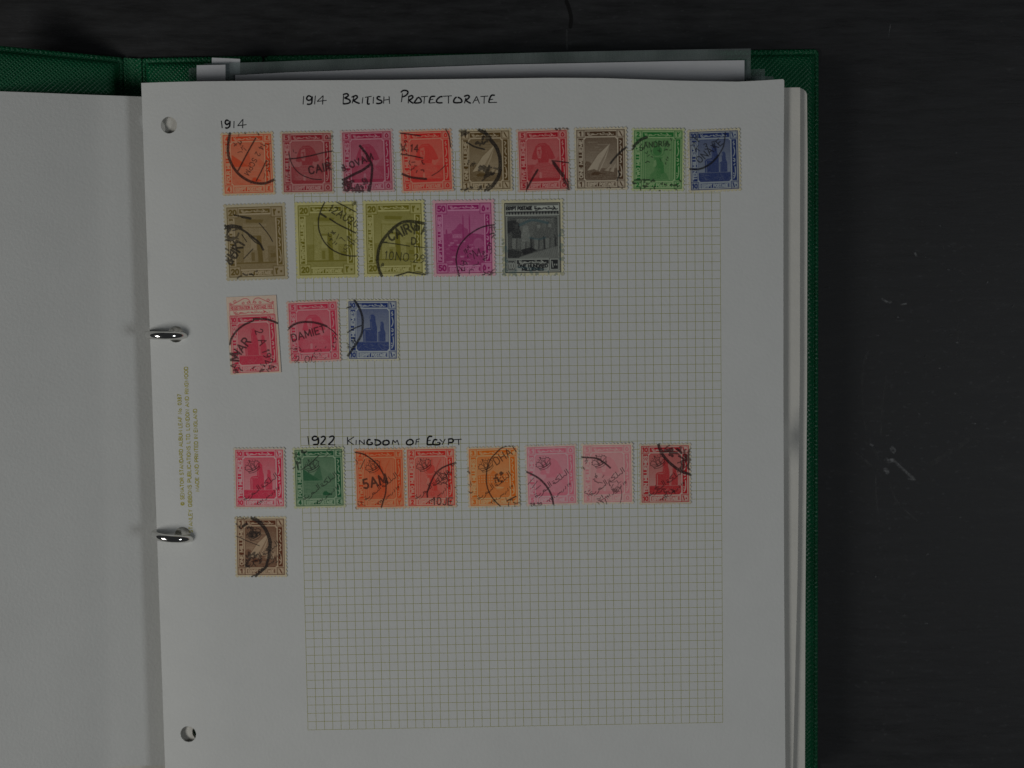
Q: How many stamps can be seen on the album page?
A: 26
